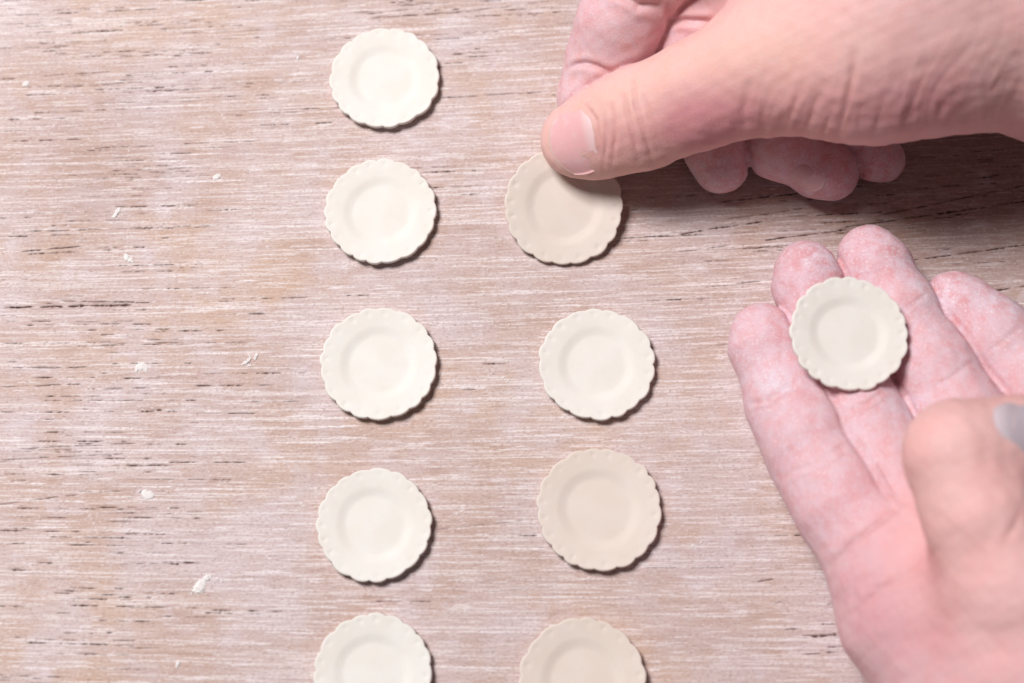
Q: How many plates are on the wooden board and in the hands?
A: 10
